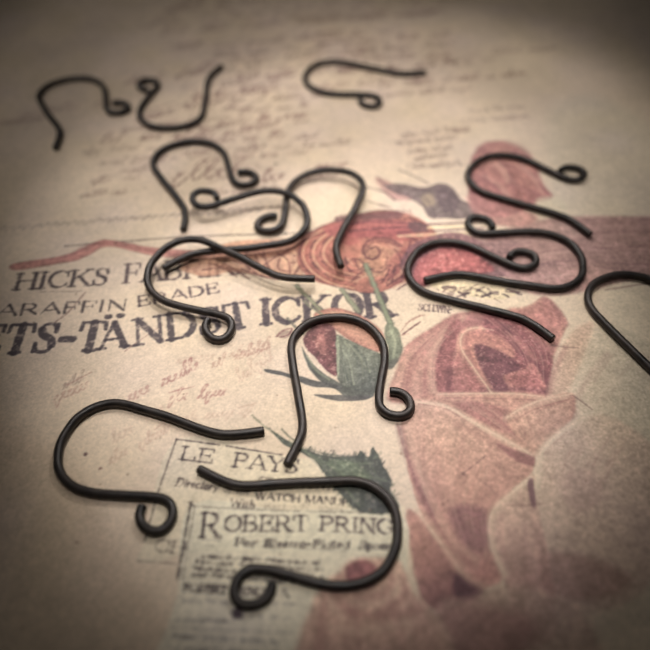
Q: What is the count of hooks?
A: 14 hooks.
